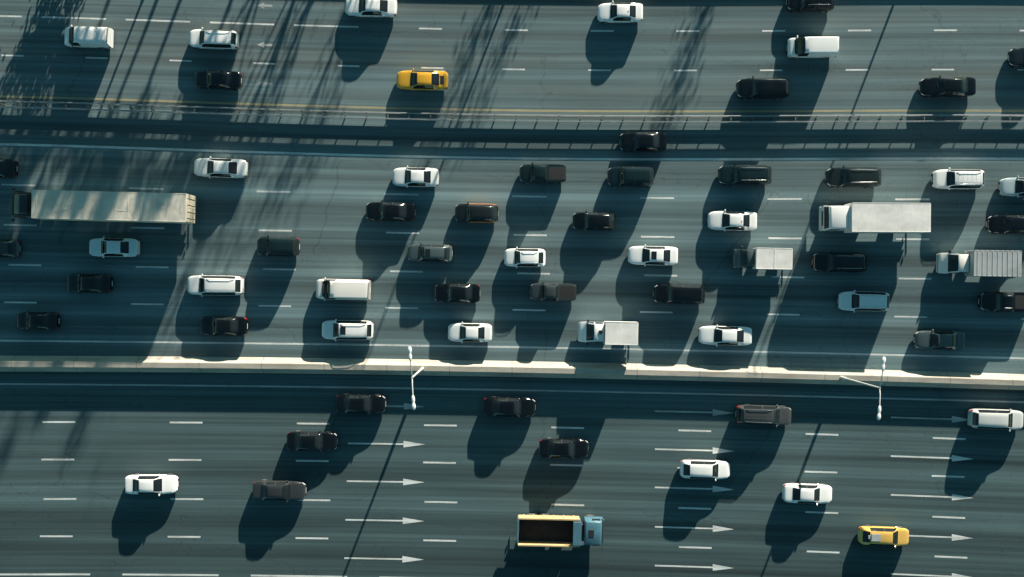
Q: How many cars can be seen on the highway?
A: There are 55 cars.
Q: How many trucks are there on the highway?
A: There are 6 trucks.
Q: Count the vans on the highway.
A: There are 3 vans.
